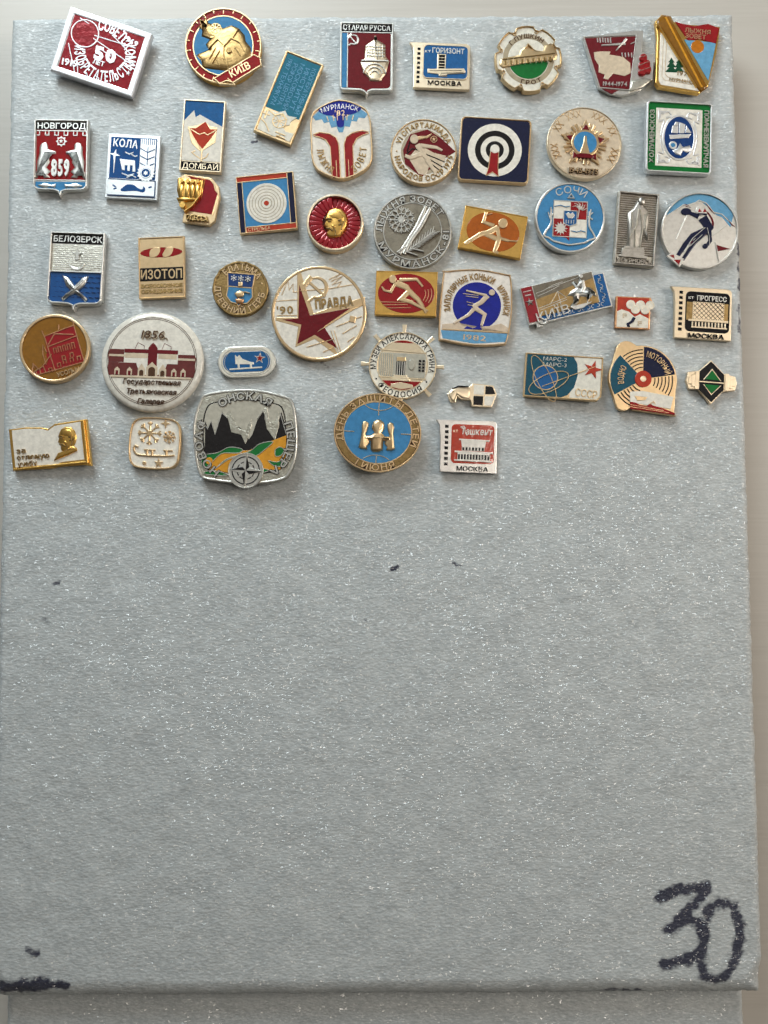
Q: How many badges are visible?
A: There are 46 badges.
